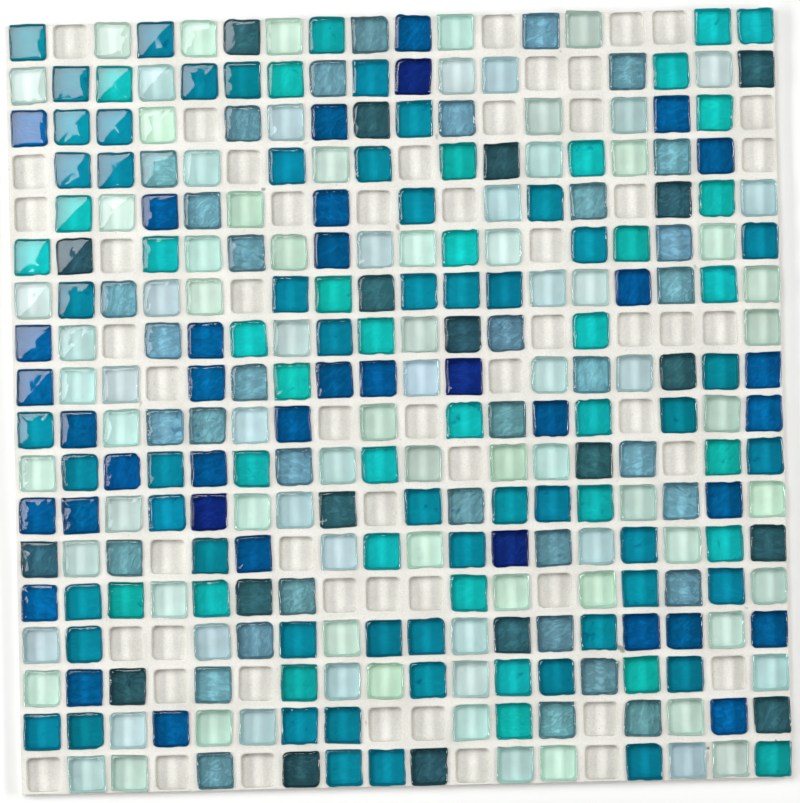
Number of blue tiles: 37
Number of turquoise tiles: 91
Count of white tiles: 87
